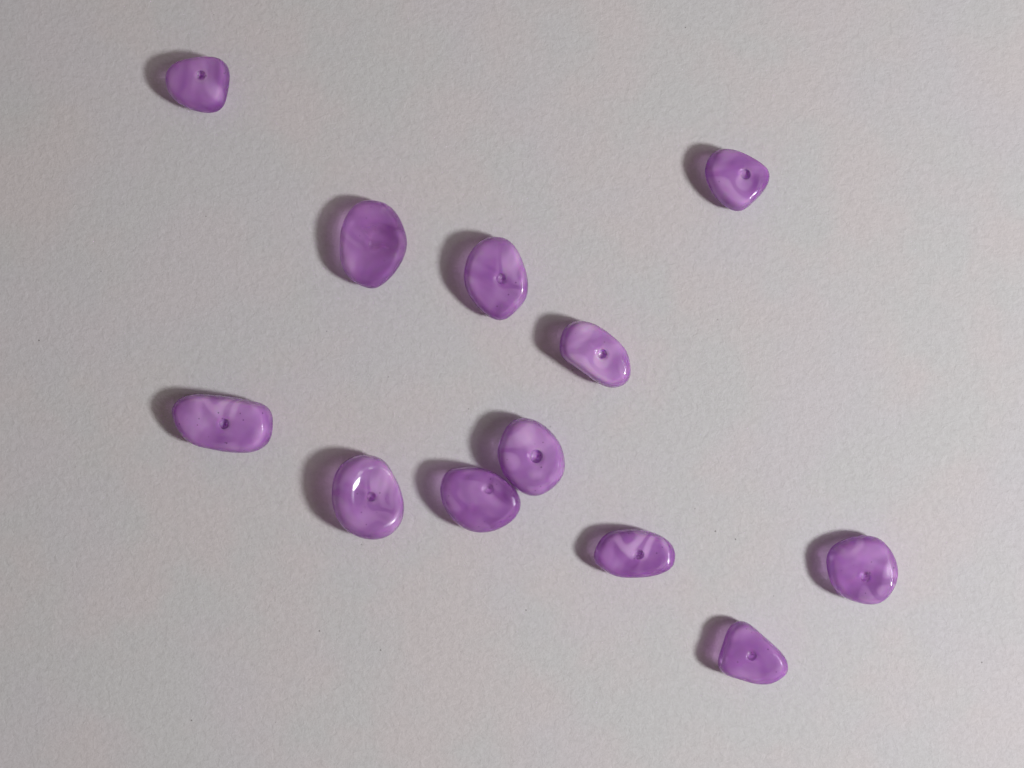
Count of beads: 12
